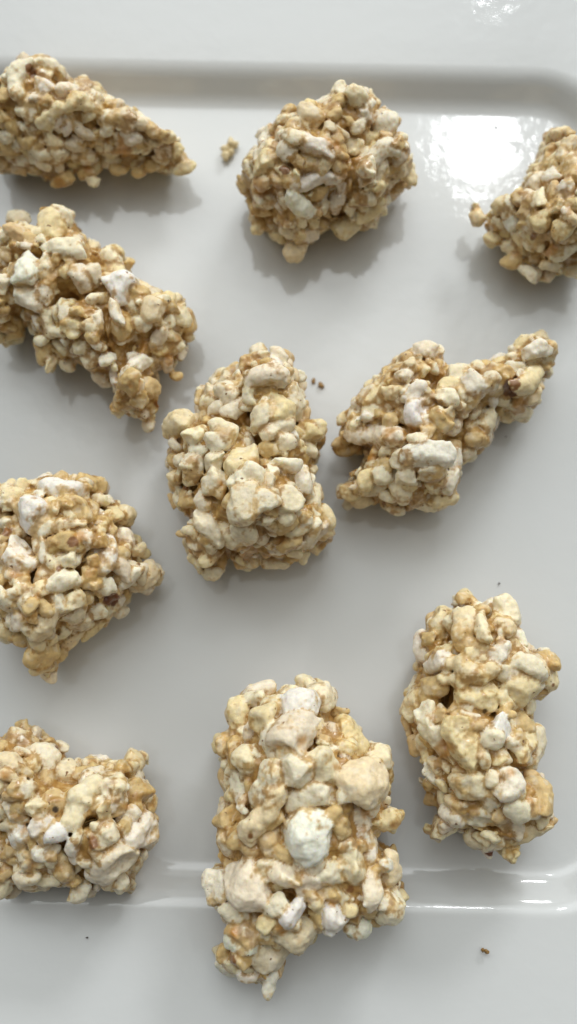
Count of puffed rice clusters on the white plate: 10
